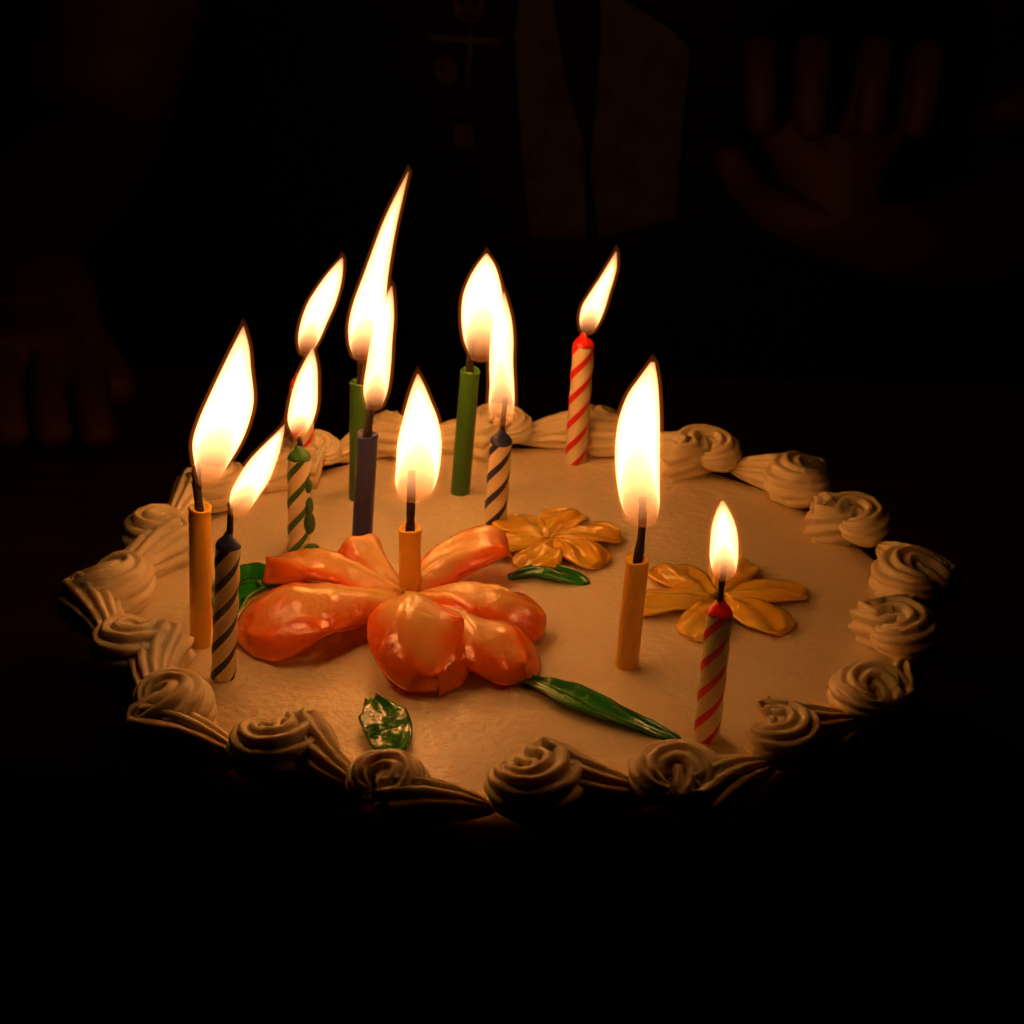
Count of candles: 12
